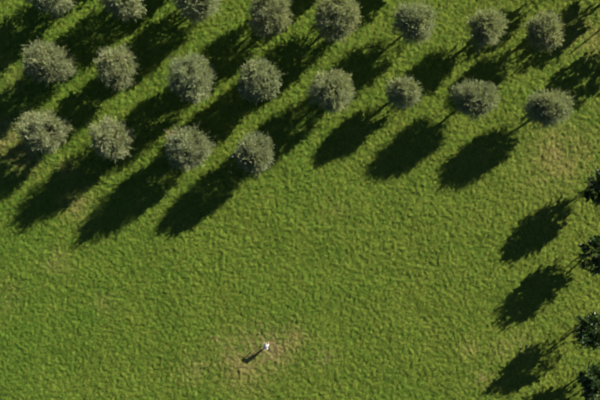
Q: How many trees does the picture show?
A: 20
